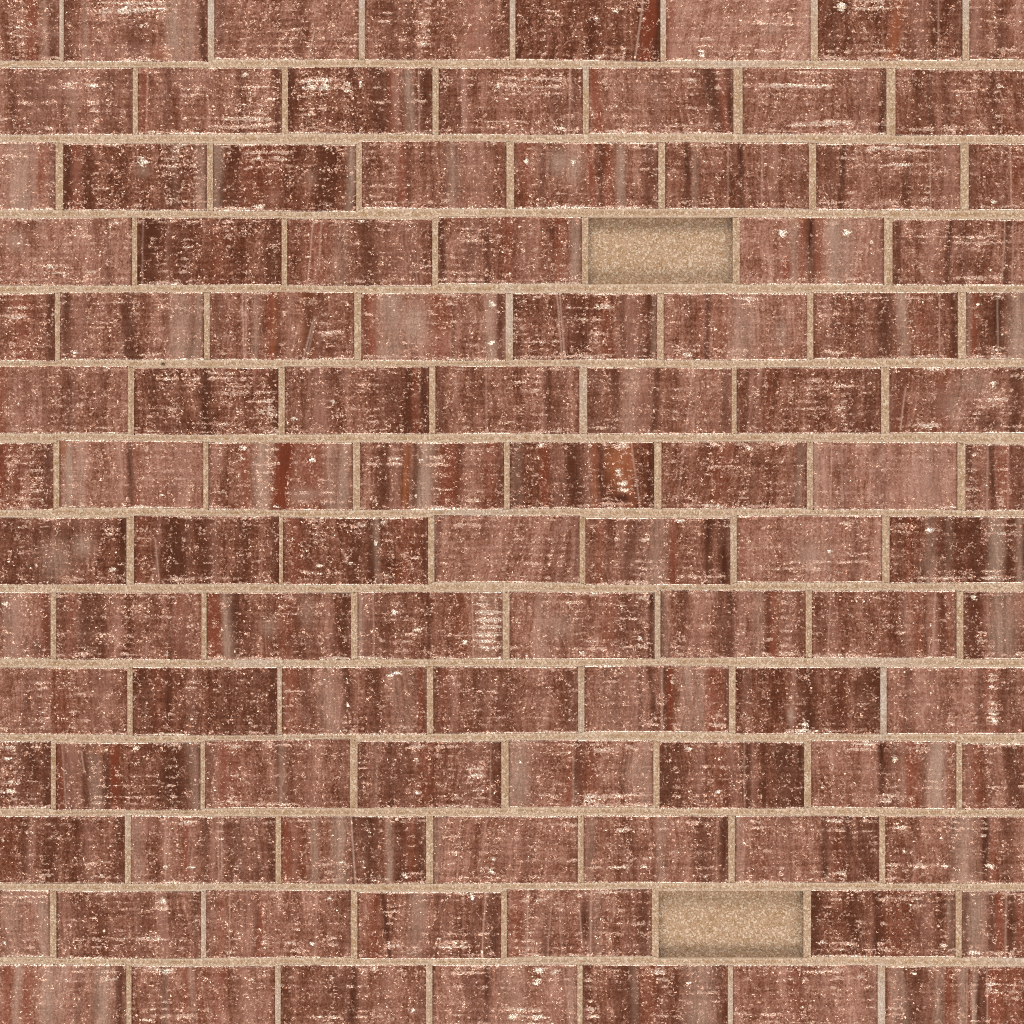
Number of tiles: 103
